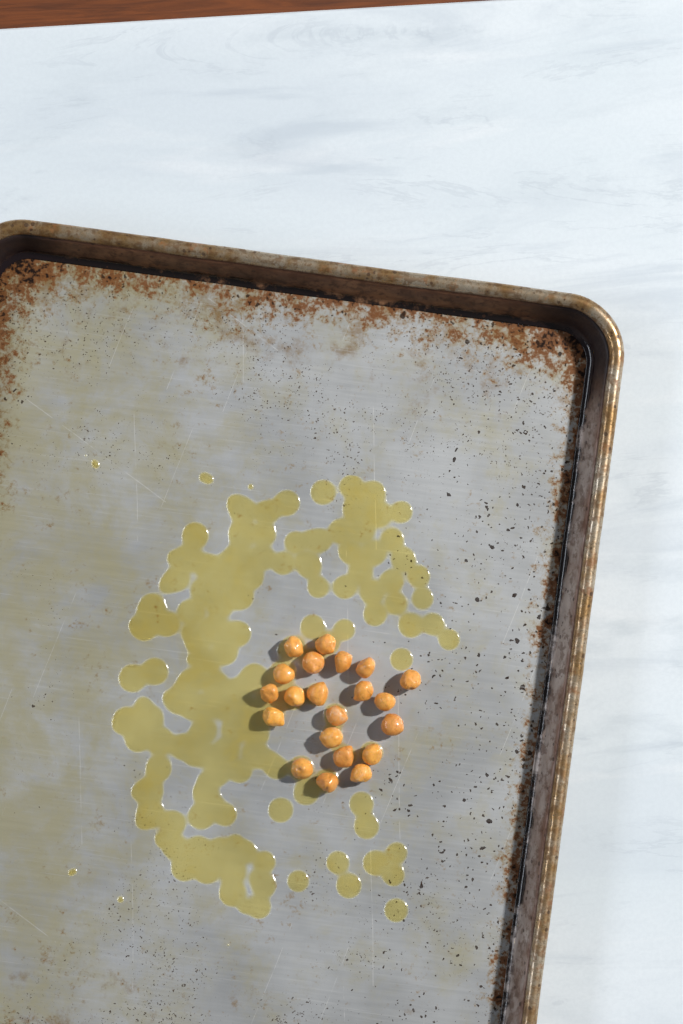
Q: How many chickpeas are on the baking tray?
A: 21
